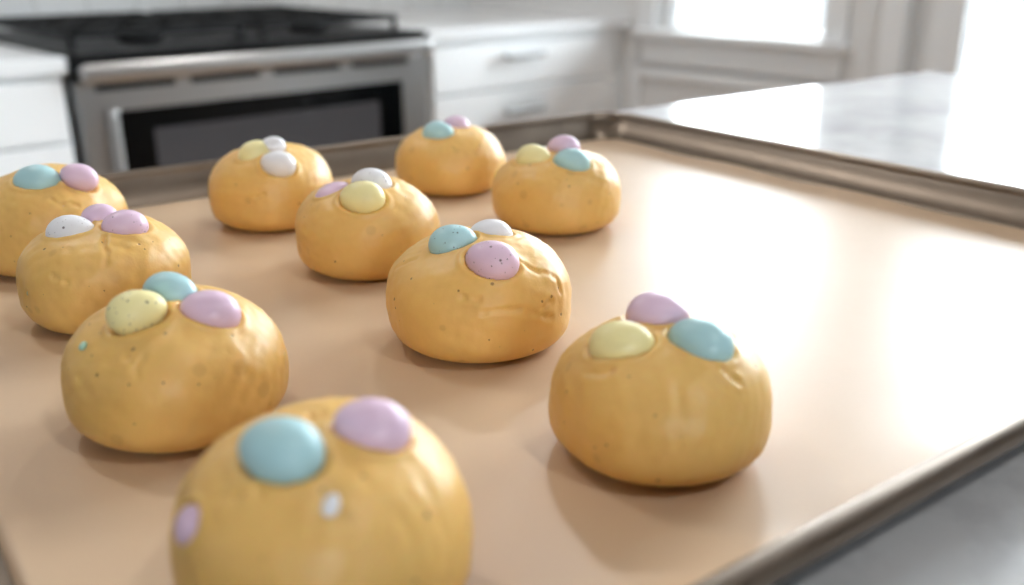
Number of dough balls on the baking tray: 10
